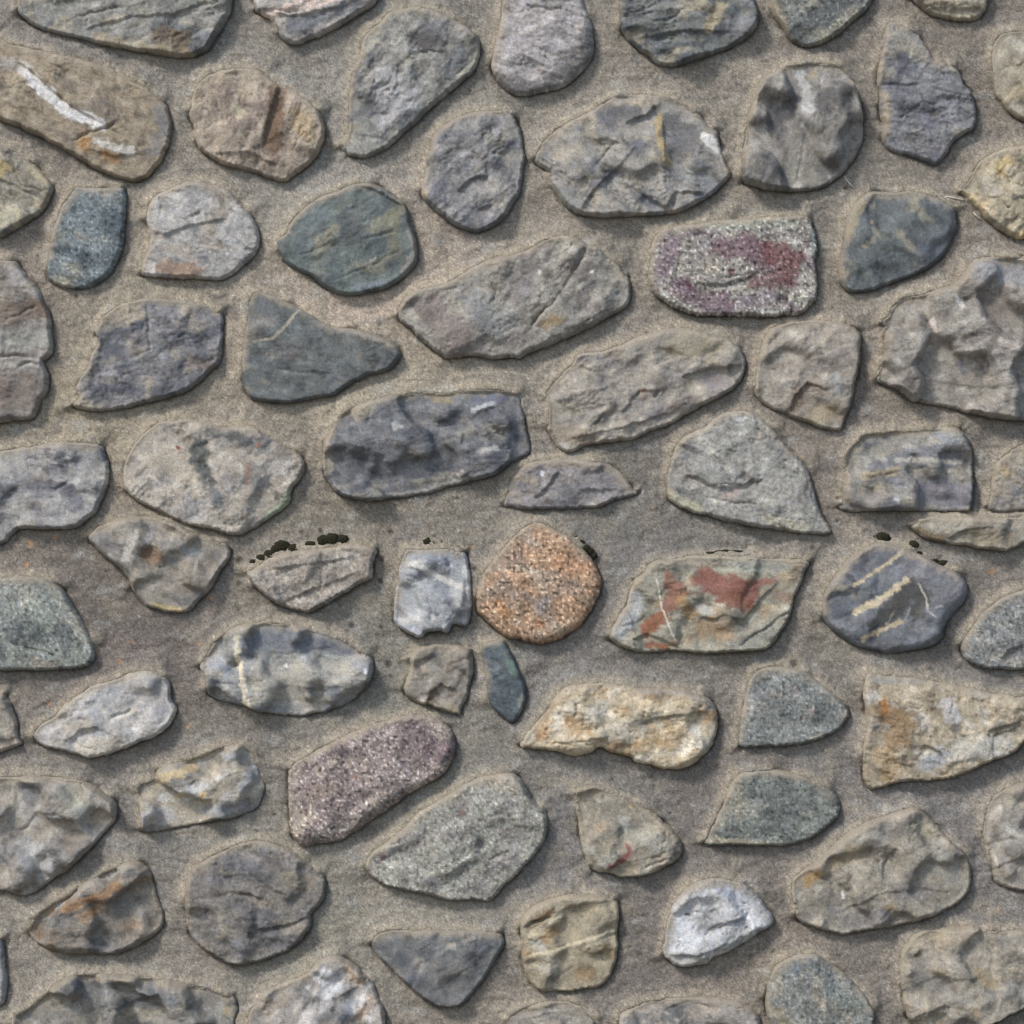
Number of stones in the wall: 72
